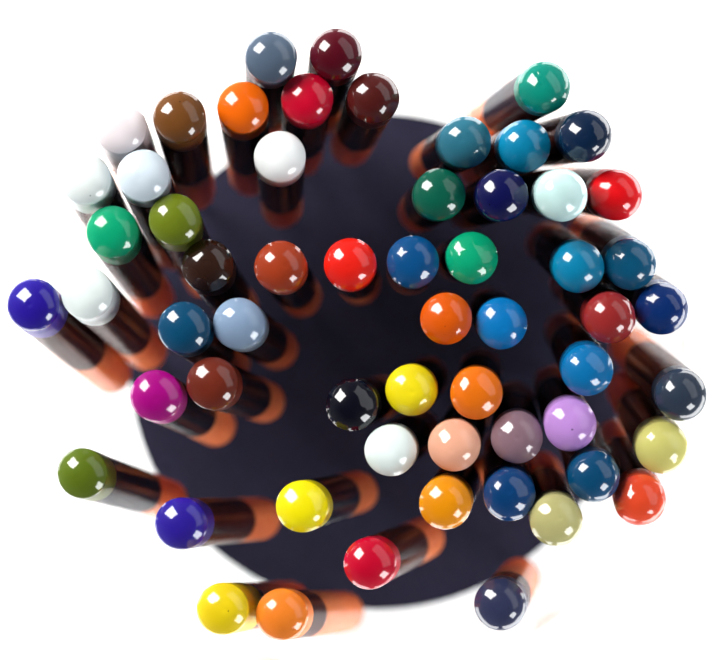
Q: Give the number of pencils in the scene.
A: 59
